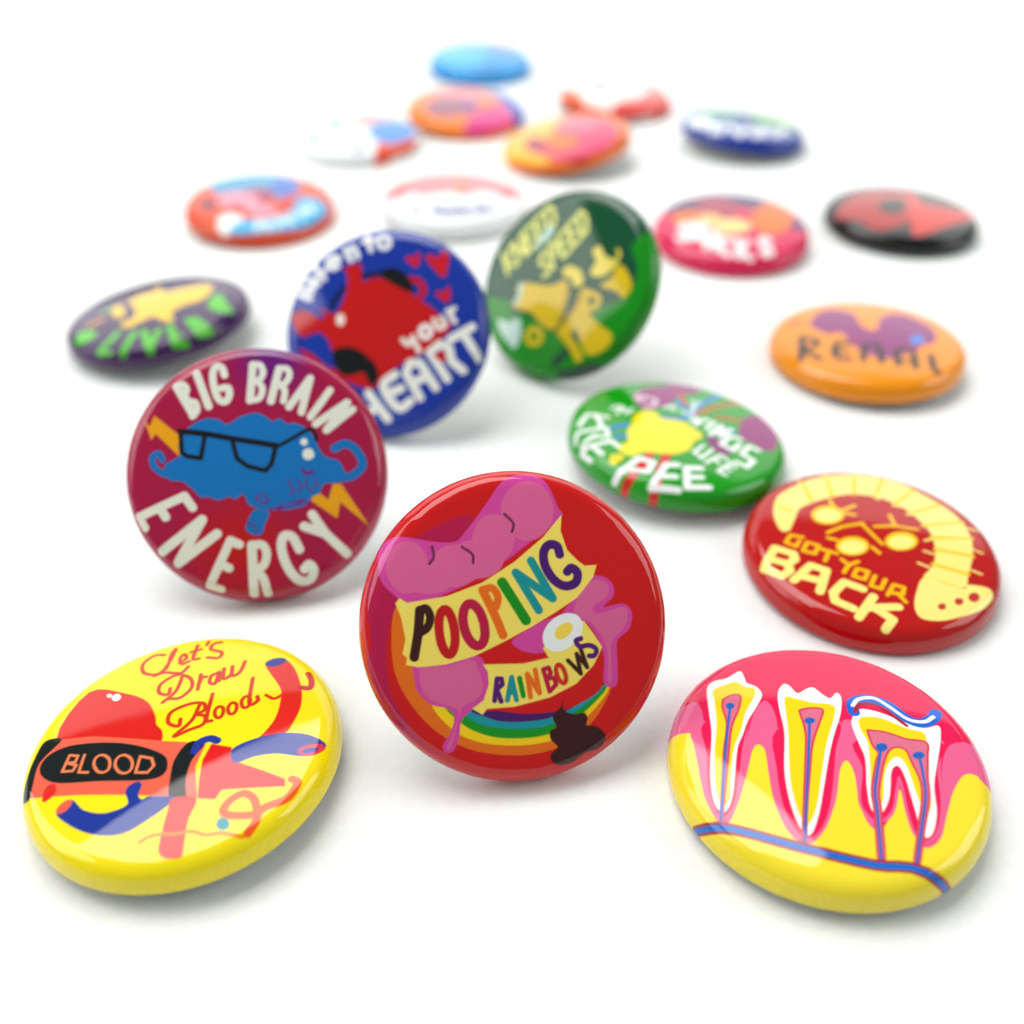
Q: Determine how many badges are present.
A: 20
